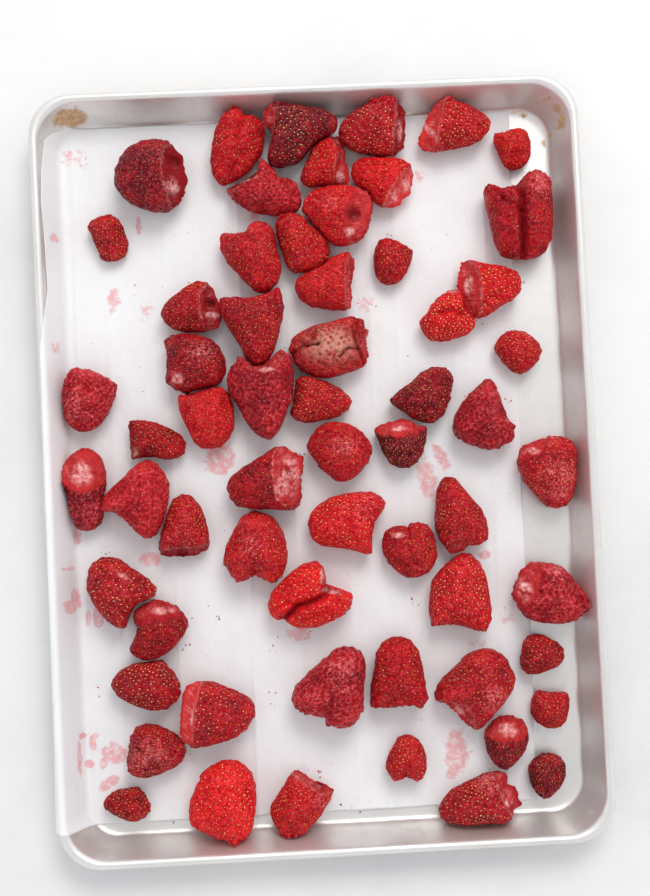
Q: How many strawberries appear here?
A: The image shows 61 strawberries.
